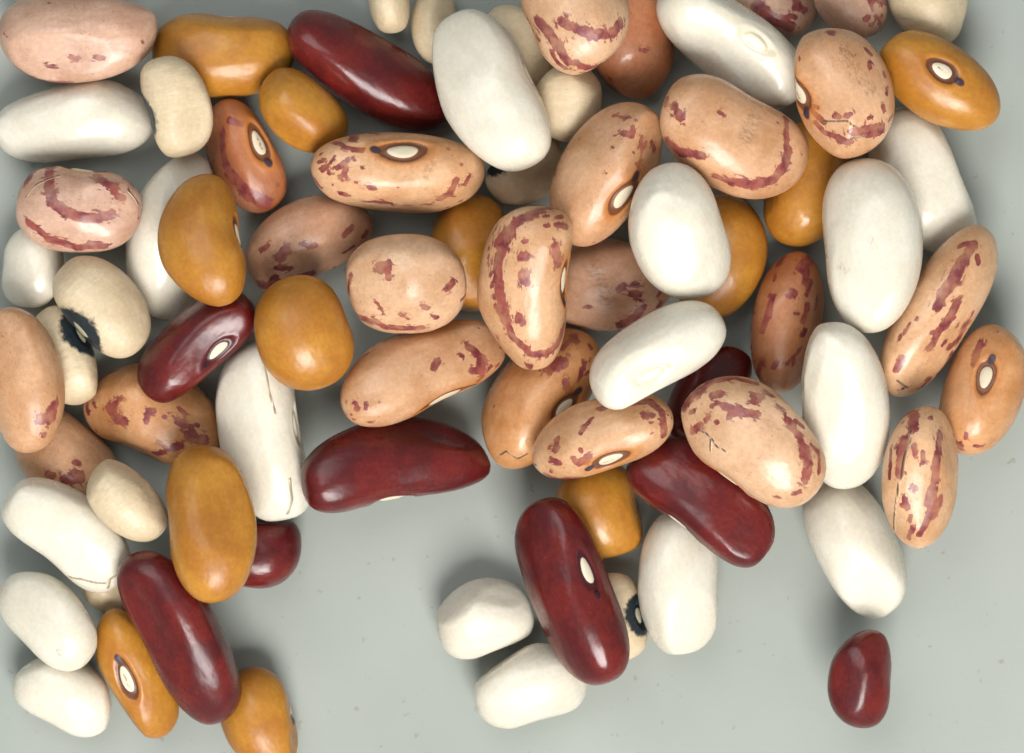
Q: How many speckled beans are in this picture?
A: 26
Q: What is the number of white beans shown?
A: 18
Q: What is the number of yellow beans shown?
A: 12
